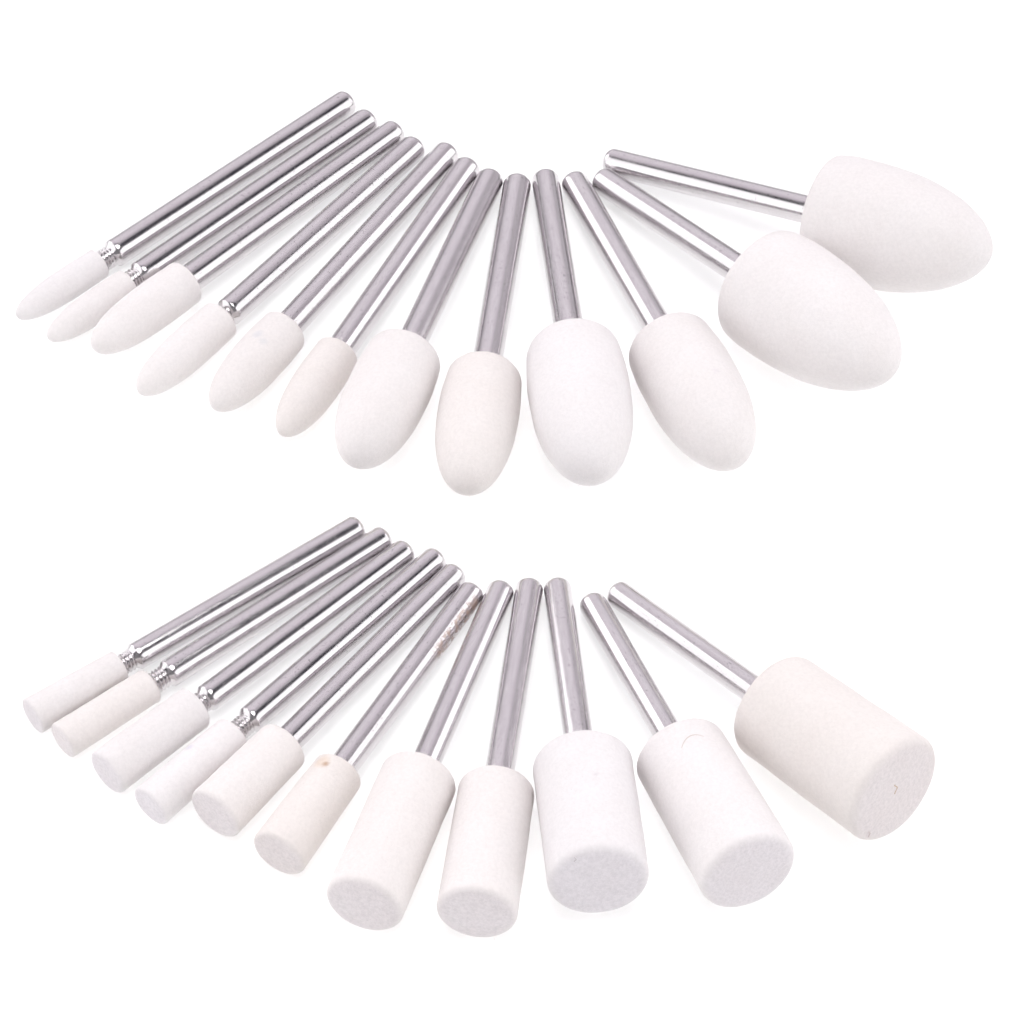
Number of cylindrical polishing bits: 11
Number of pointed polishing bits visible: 12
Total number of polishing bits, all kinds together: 23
